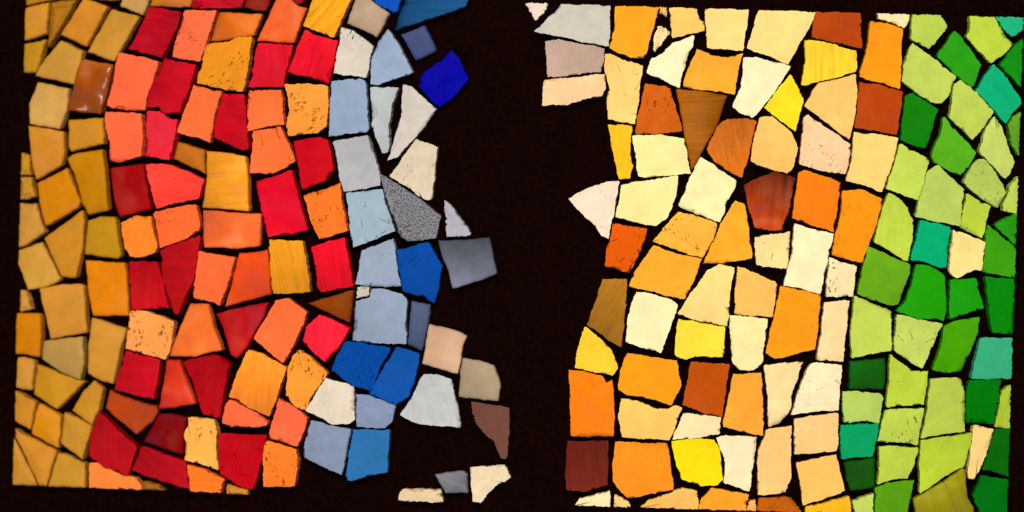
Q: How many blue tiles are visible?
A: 16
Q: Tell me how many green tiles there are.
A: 44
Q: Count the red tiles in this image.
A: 25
